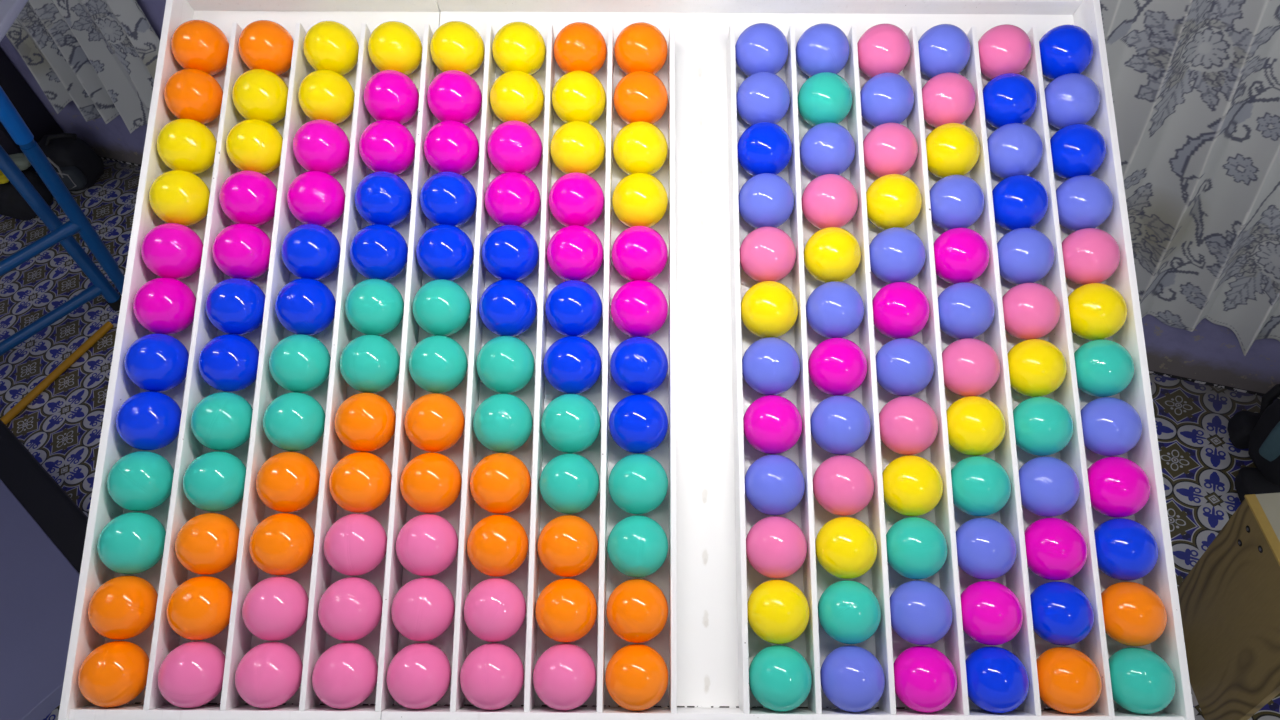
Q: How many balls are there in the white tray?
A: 168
